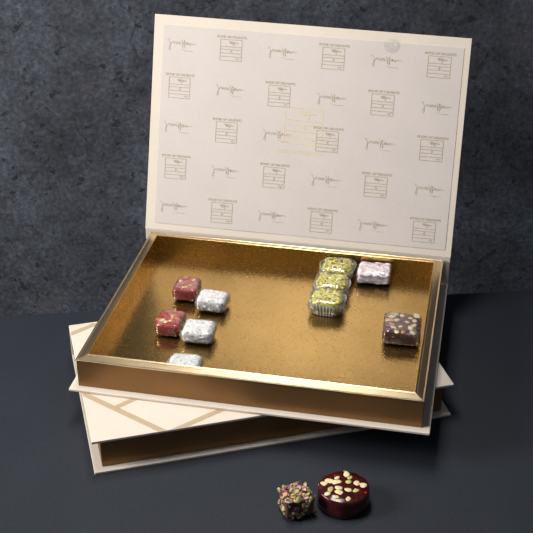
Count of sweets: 12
